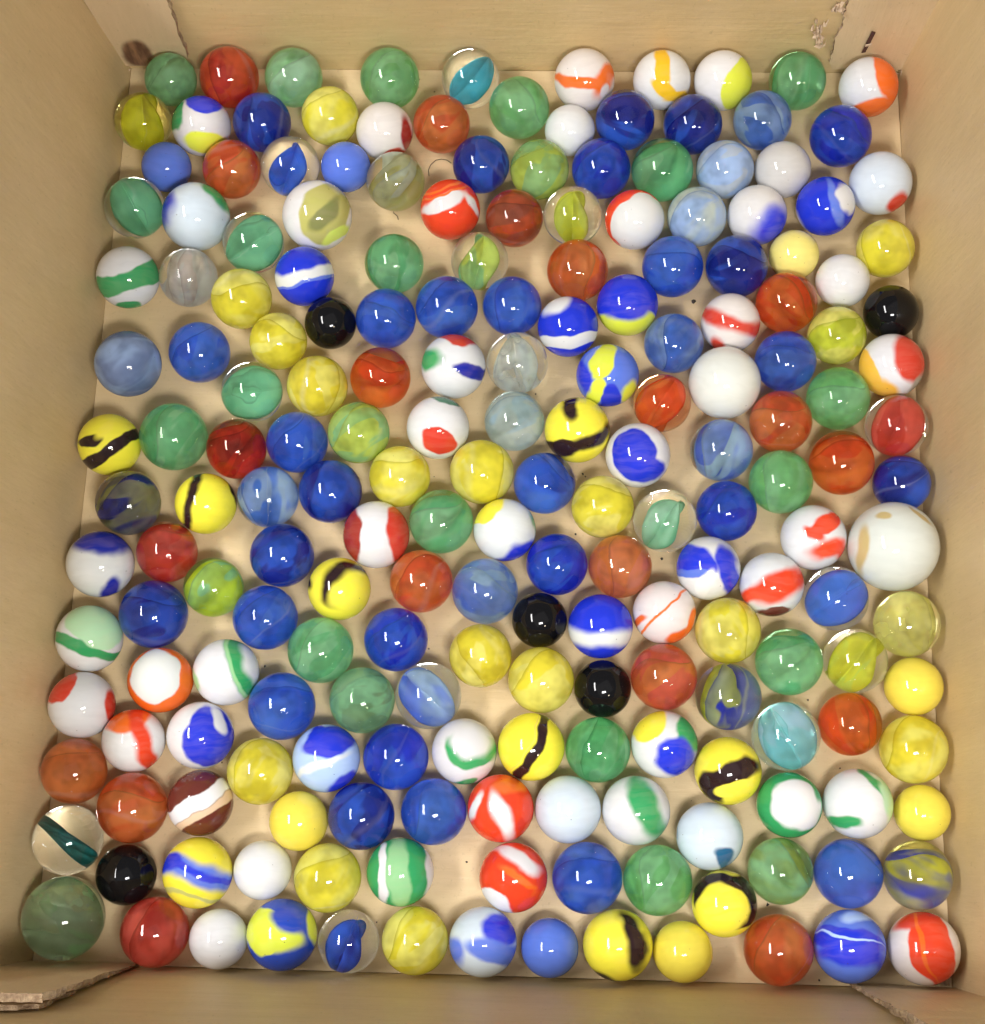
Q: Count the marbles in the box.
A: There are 200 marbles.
